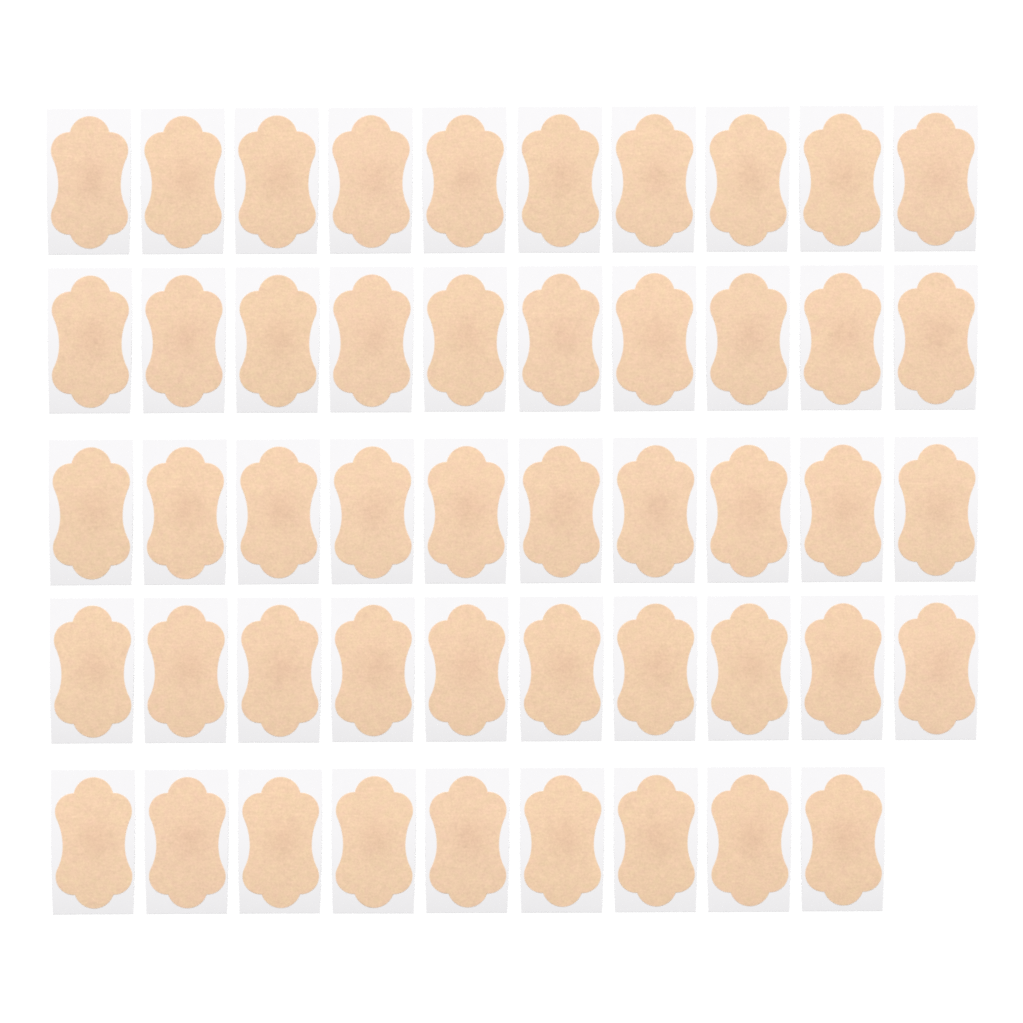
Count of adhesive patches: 49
